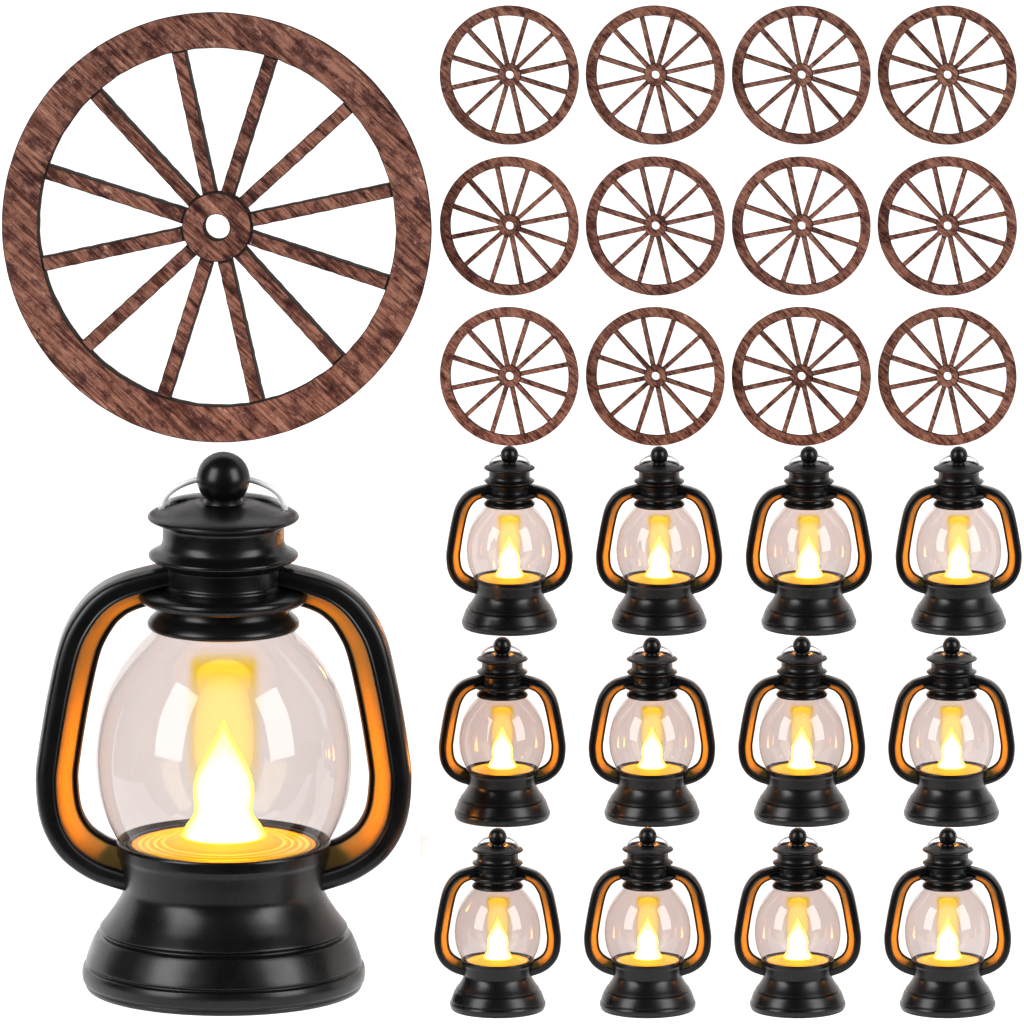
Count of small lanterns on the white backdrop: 12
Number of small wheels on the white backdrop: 12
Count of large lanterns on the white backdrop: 1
